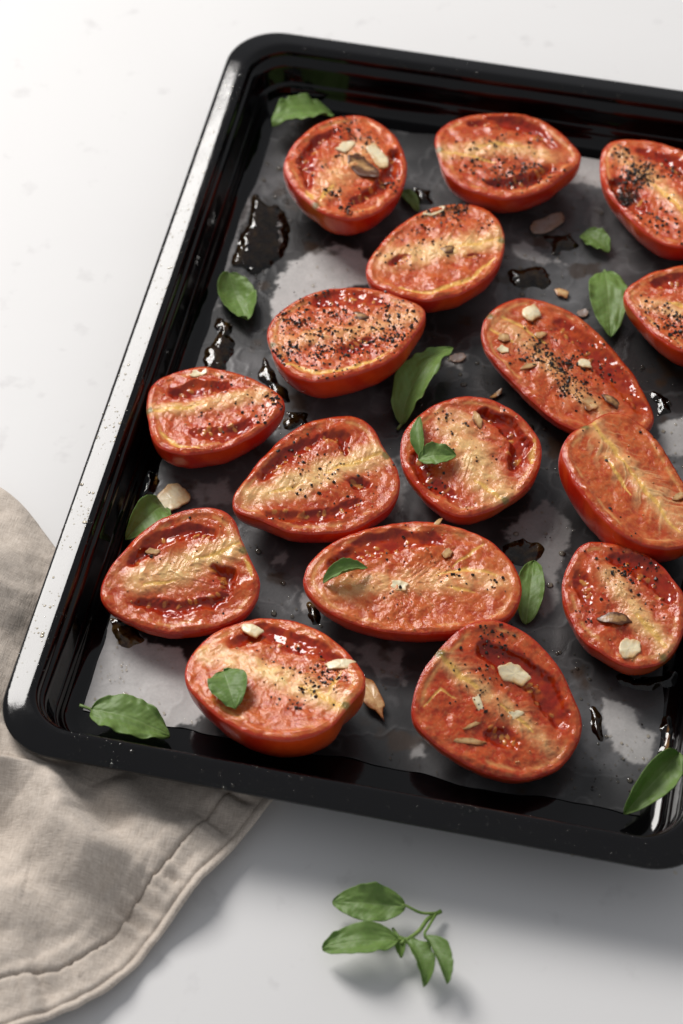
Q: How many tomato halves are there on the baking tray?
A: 16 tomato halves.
